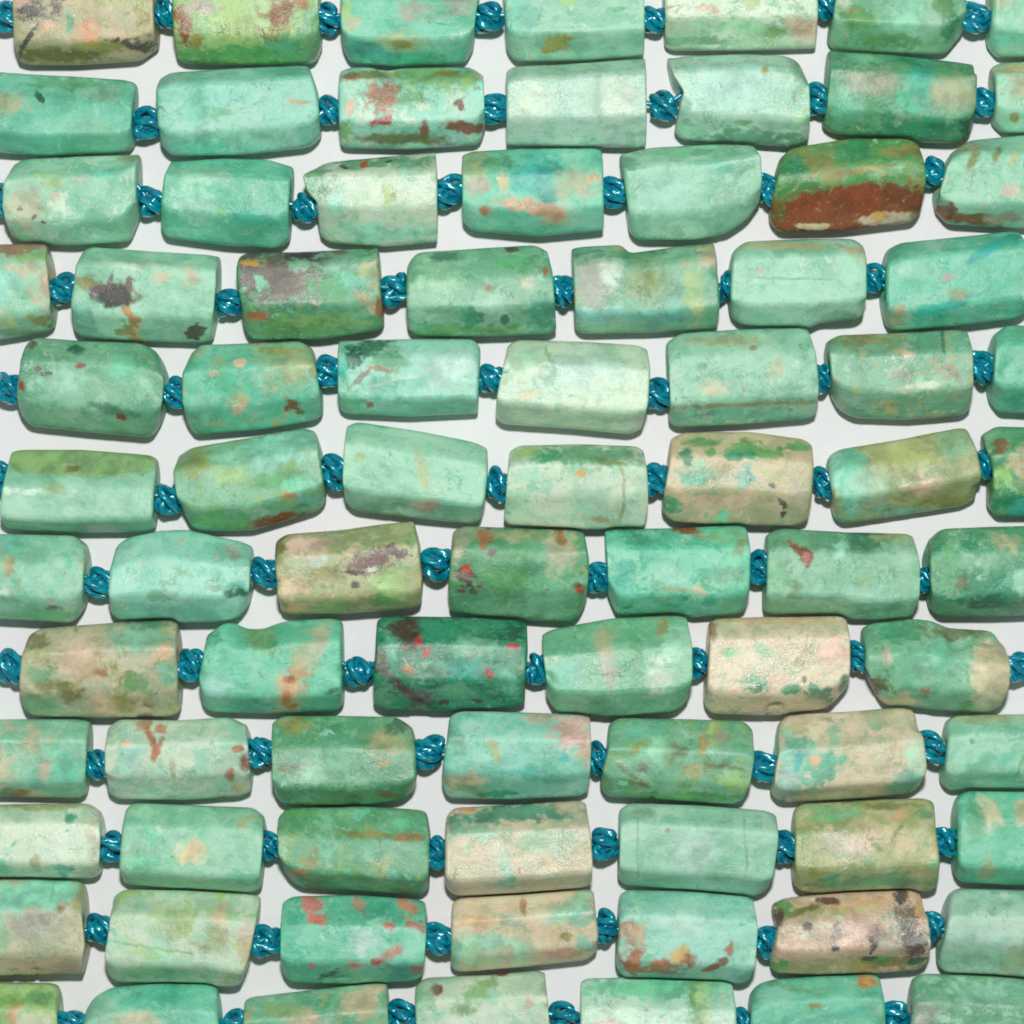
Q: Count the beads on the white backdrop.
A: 83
